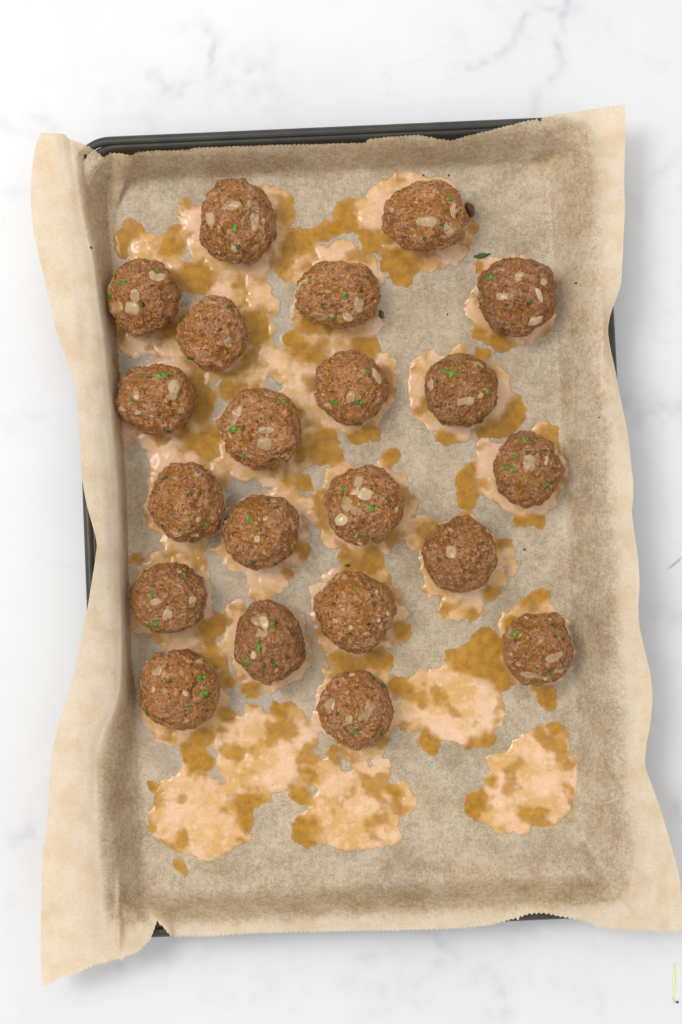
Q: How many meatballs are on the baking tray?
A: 21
